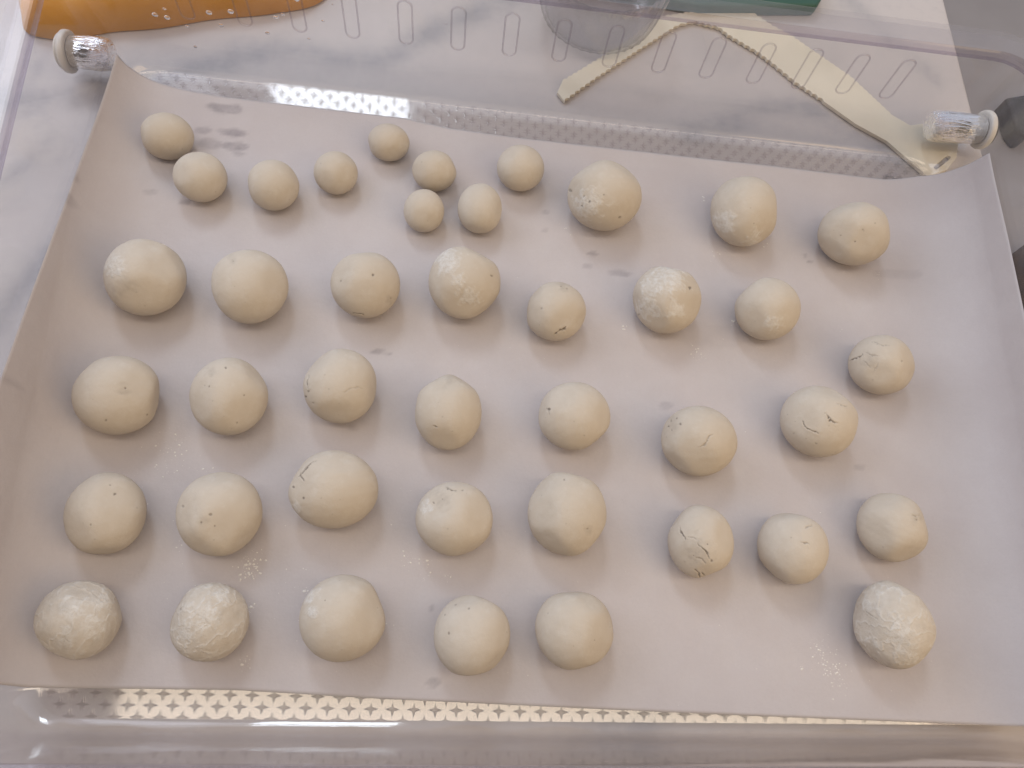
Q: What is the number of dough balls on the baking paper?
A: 41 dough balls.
